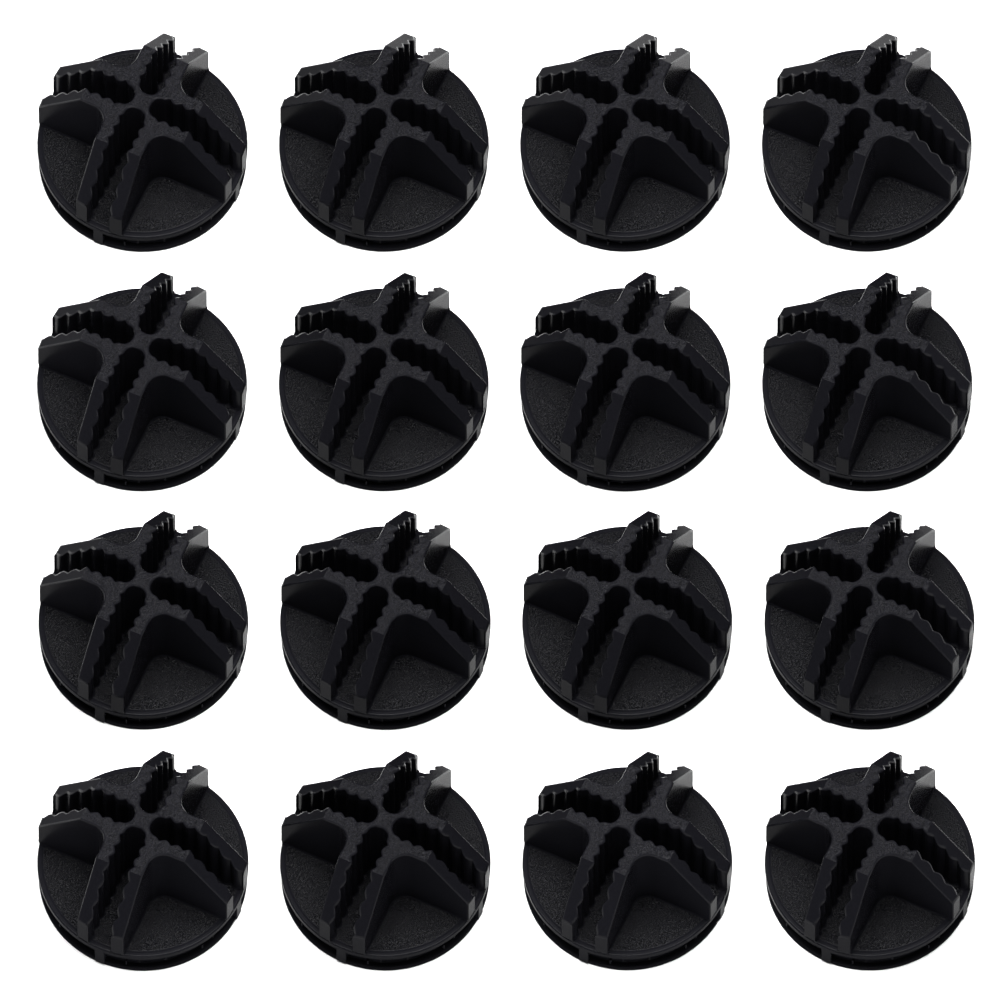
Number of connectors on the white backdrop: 16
